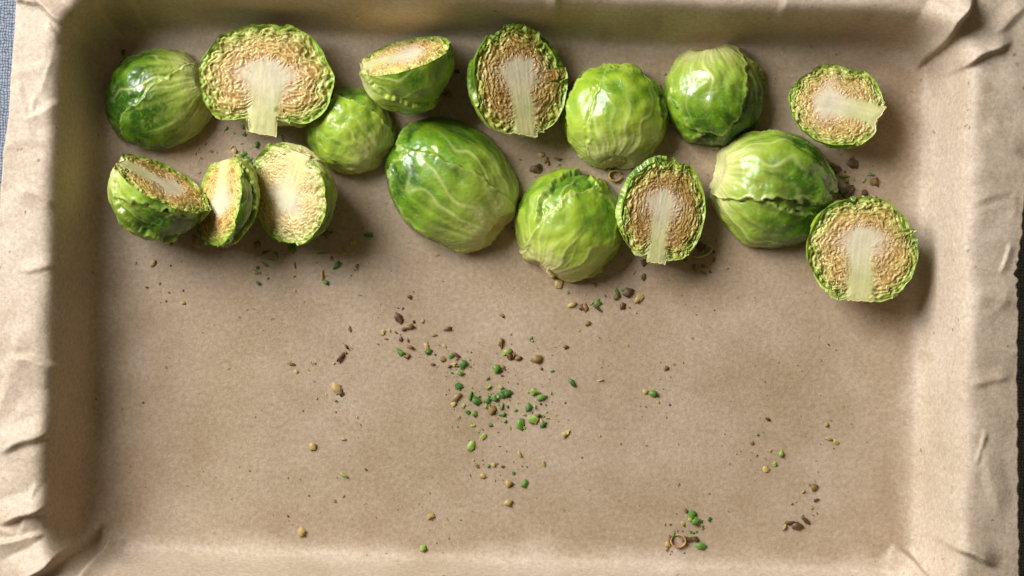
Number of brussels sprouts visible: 16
